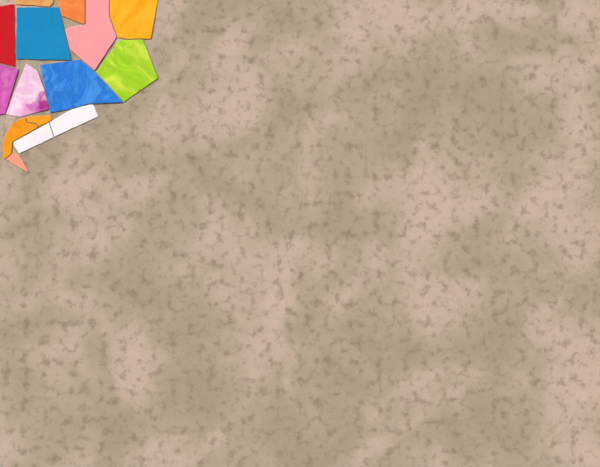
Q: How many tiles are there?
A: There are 15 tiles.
